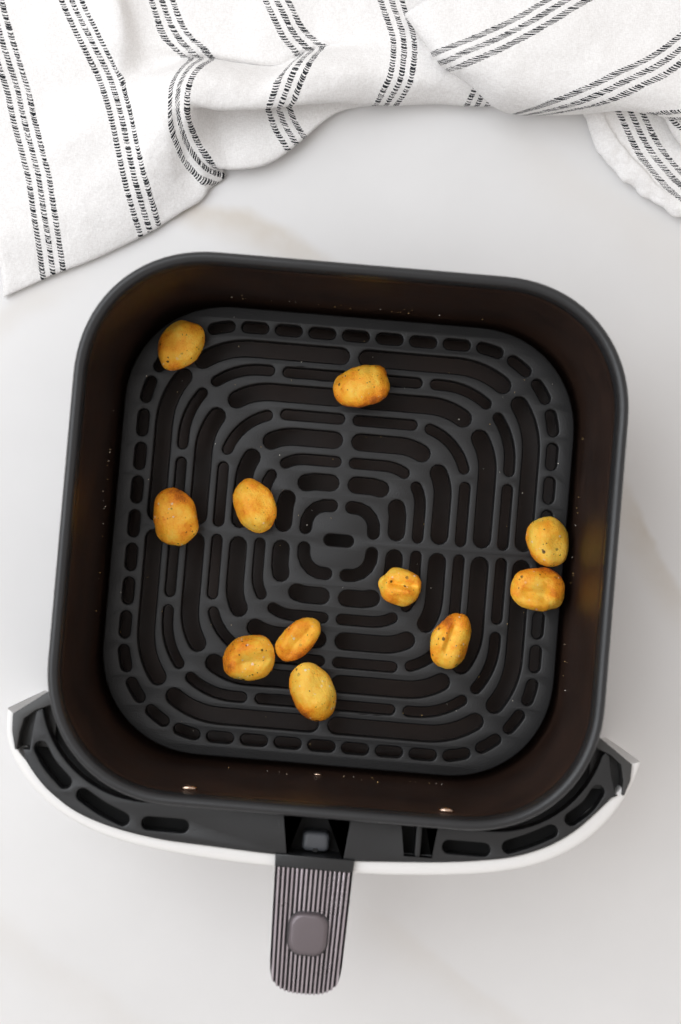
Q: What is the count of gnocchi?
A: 11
